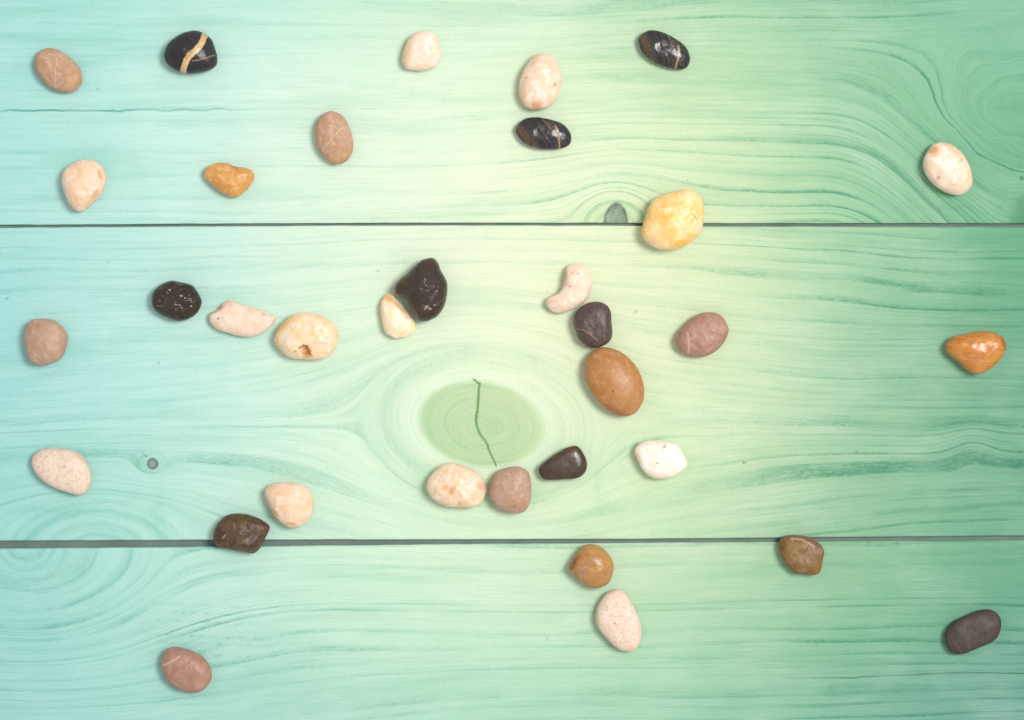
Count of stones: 34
